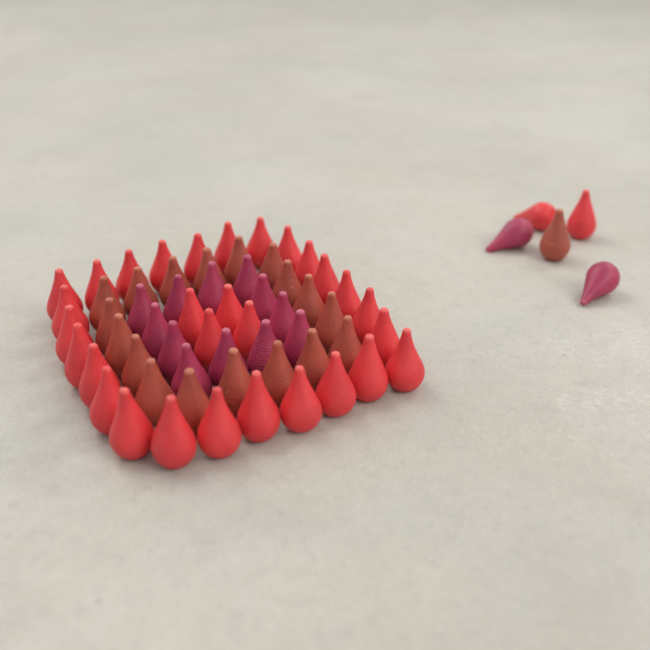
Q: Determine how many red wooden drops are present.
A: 32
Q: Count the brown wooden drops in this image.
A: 19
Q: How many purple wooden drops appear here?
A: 14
